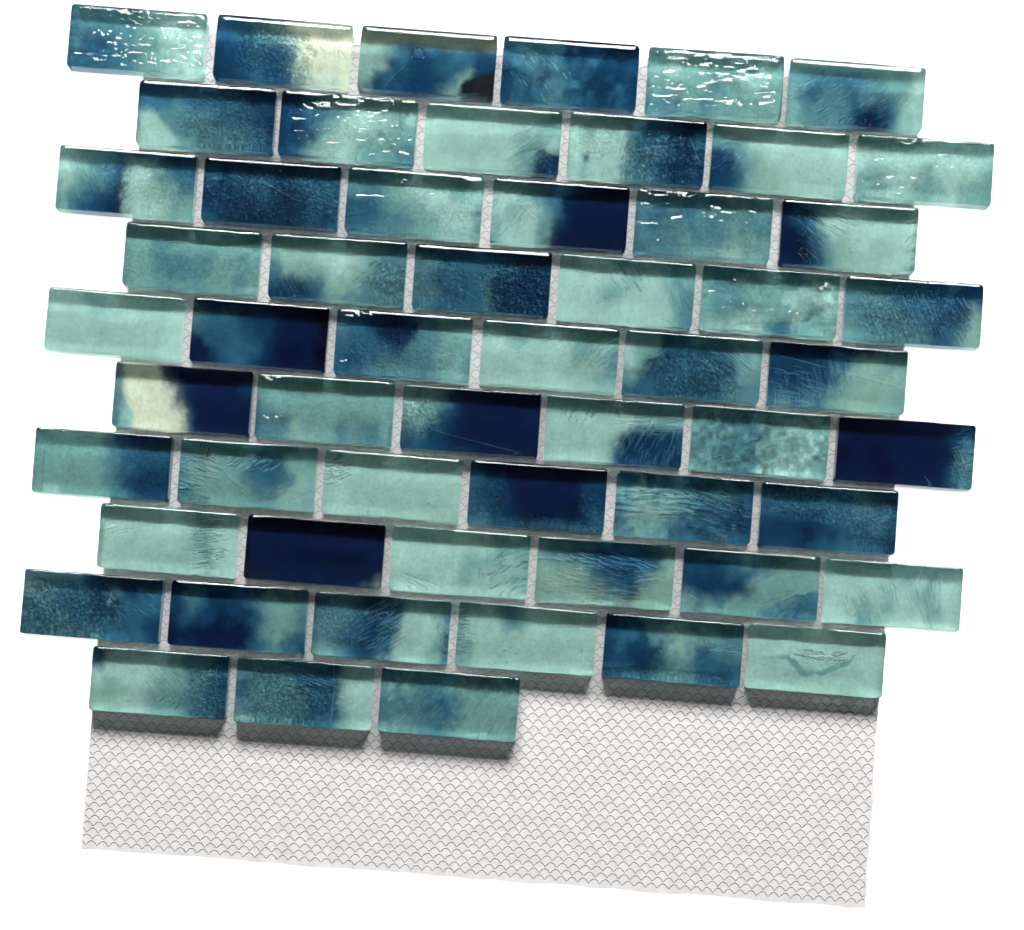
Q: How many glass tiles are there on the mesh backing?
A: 57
